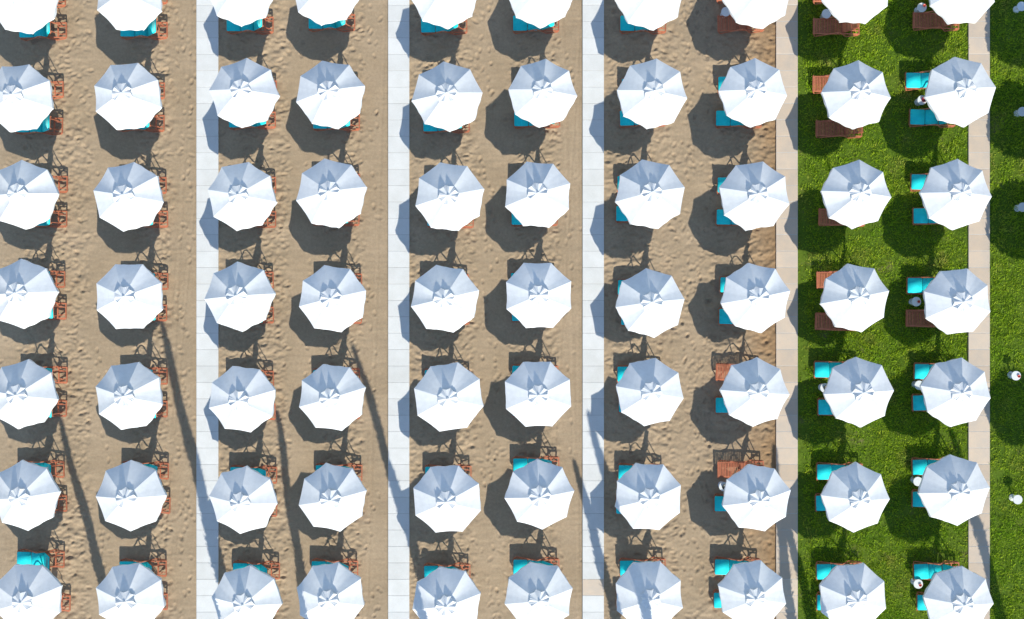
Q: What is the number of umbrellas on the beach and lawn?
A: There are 70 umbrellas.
